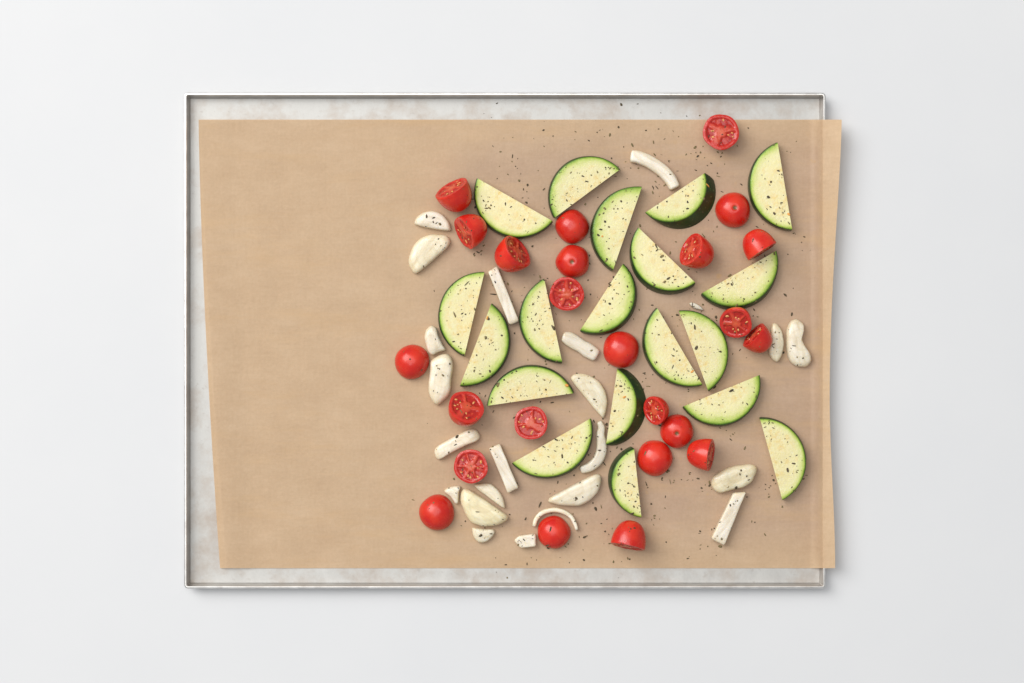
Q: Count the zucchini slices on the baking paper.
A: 19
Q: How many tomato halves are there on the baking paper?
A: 24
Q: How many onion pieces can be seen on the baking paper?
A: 23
